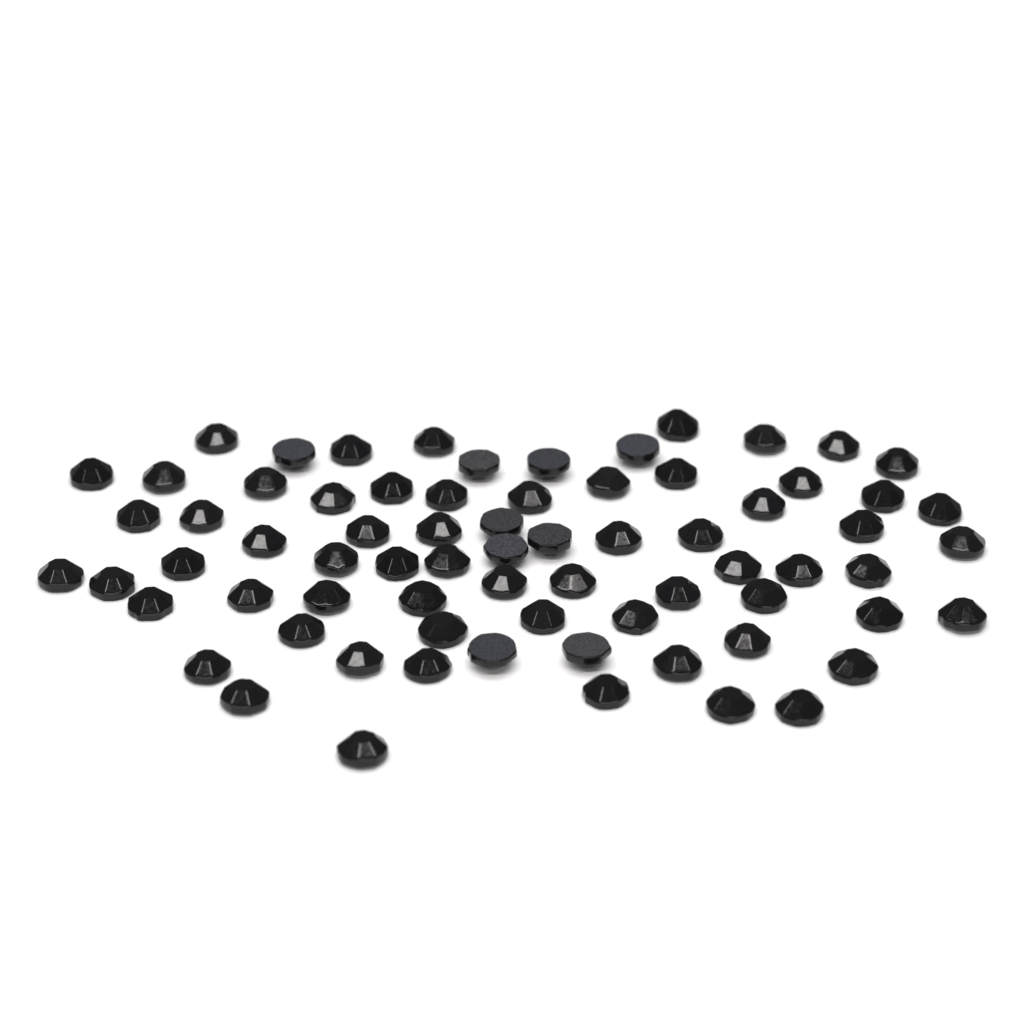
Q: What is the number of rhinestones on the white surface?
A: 72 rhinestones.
